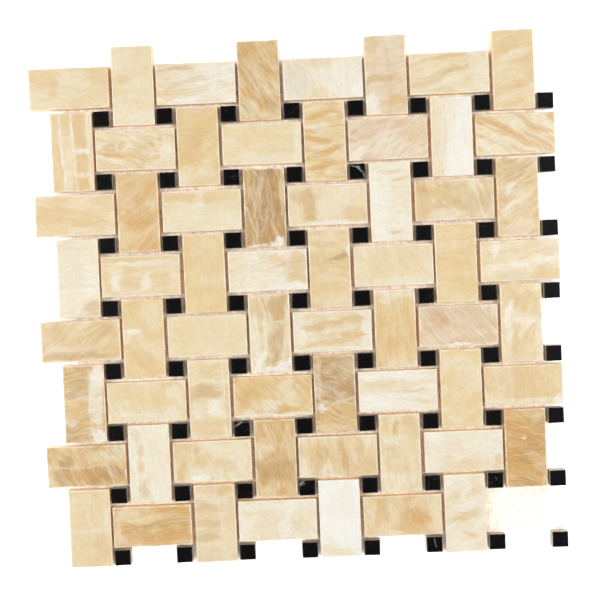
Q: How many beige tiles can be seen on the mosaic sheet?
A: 63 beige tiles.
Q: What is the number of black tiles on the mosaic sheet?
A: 64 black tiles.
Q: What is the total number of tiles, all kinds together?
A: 127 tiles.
